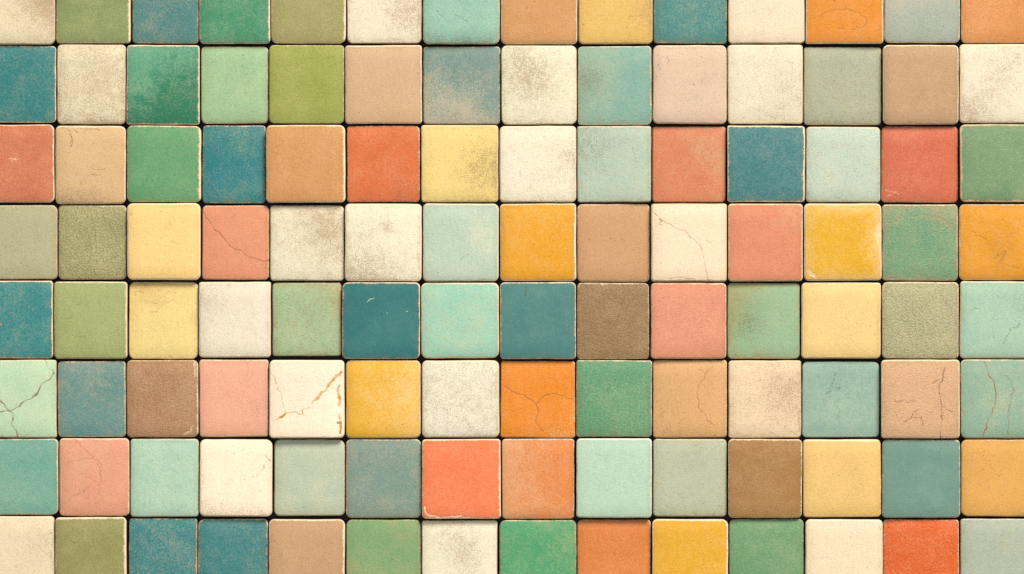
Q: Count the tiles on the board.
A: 112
